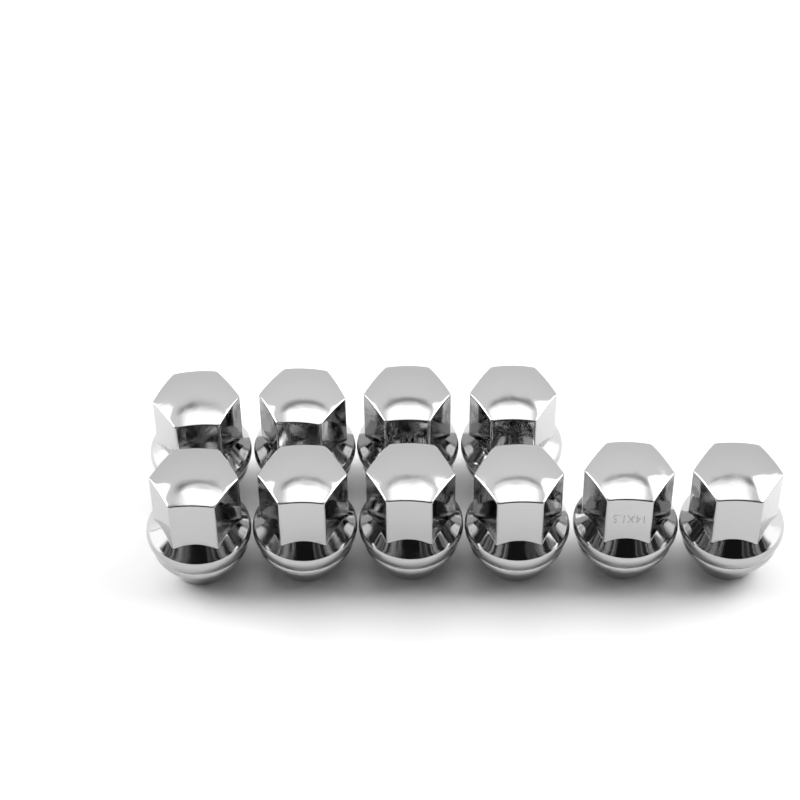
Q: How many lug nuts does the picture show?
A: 10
